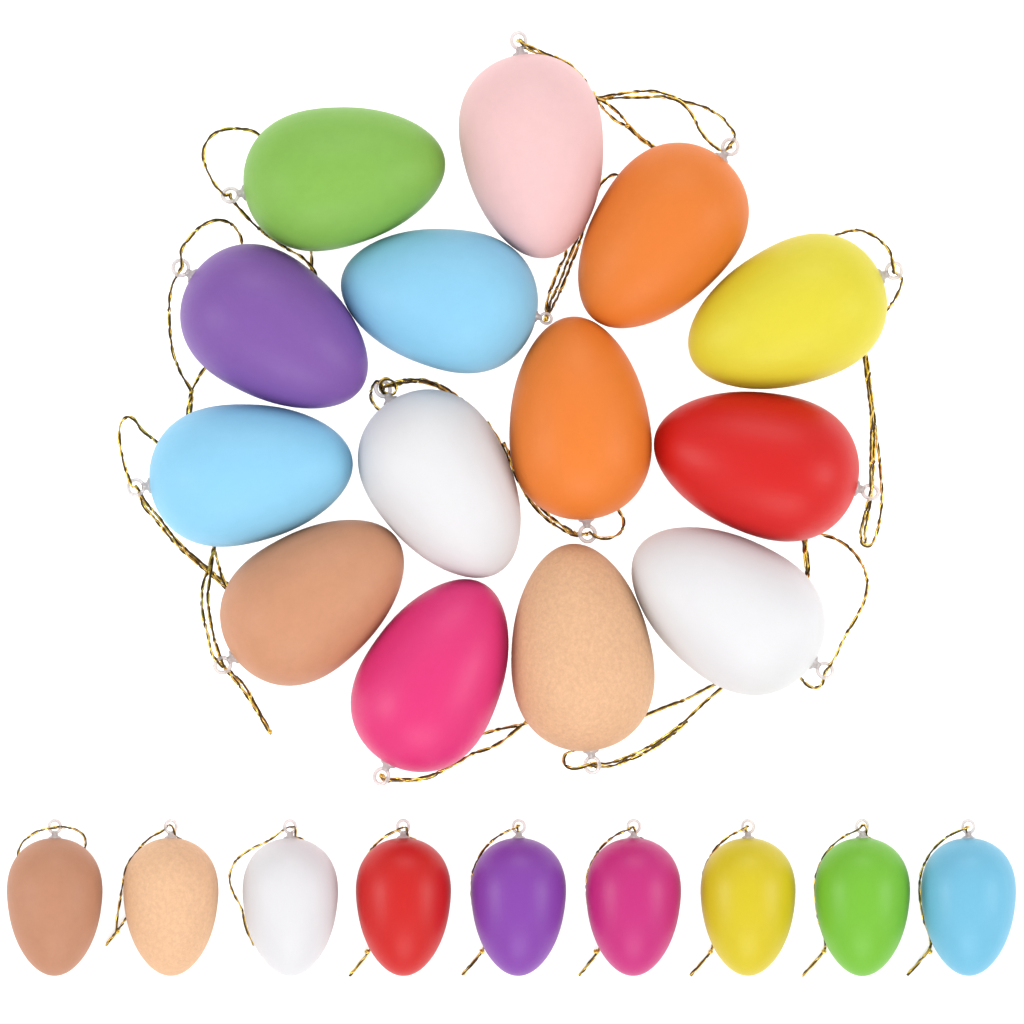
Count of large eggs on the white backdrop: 14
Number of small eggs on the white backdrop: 9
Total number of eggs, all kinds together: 23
